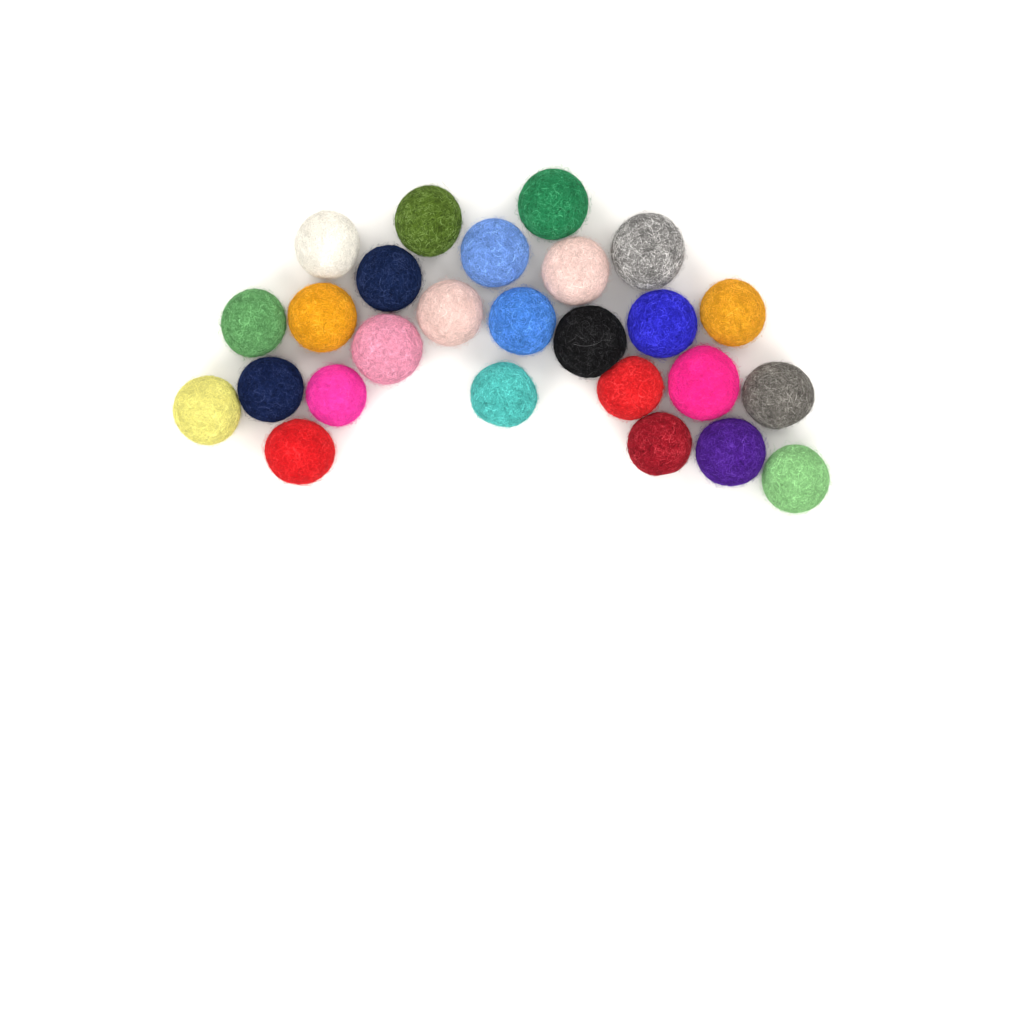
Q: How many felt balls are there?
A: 26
